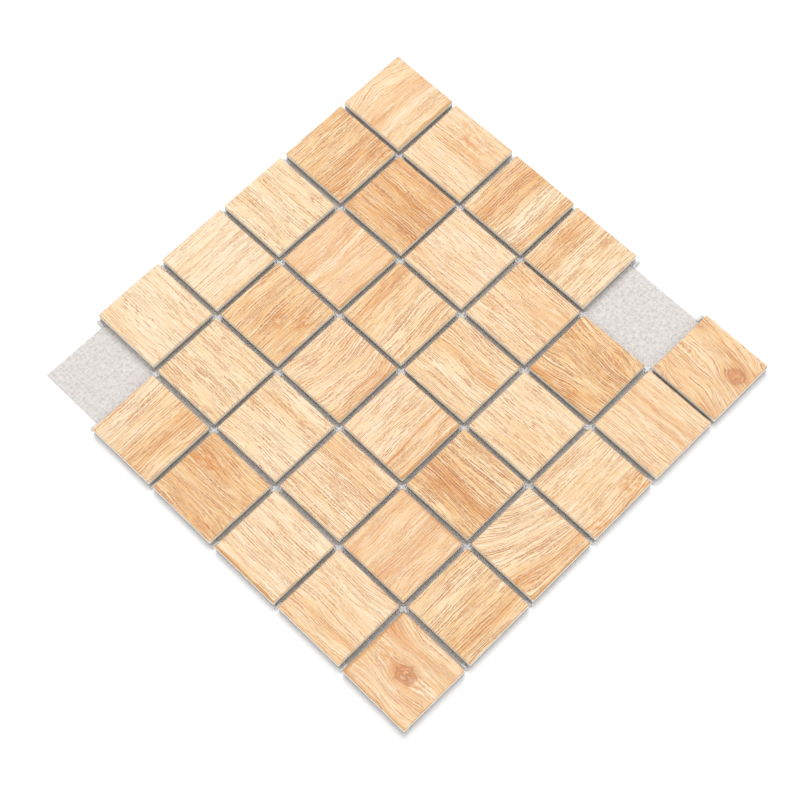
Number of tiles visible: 34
